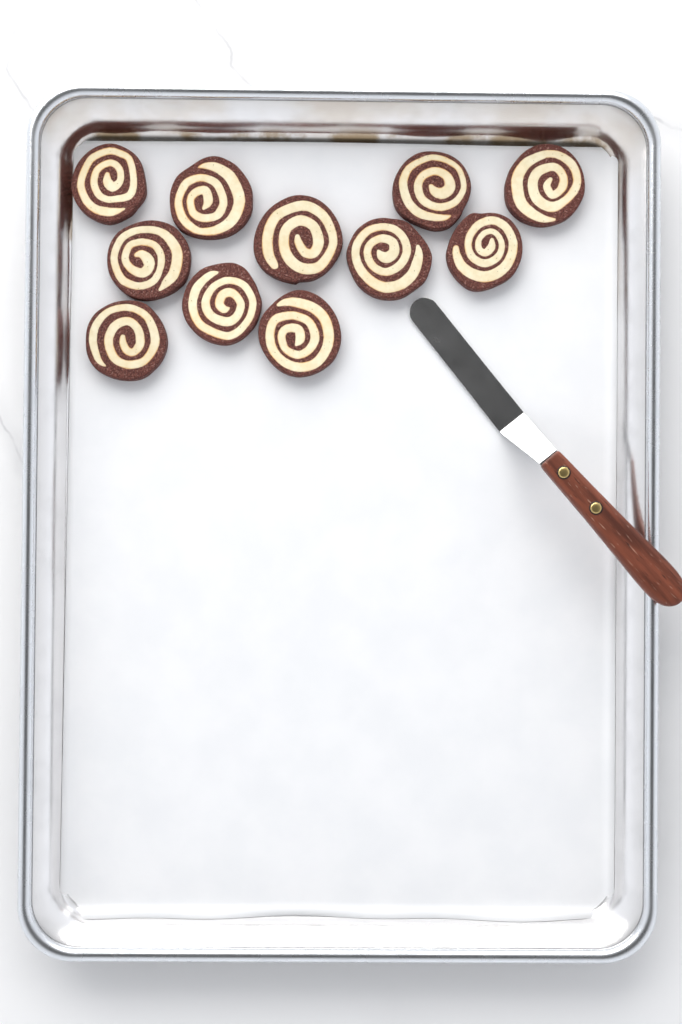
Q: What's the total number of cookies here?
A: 11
